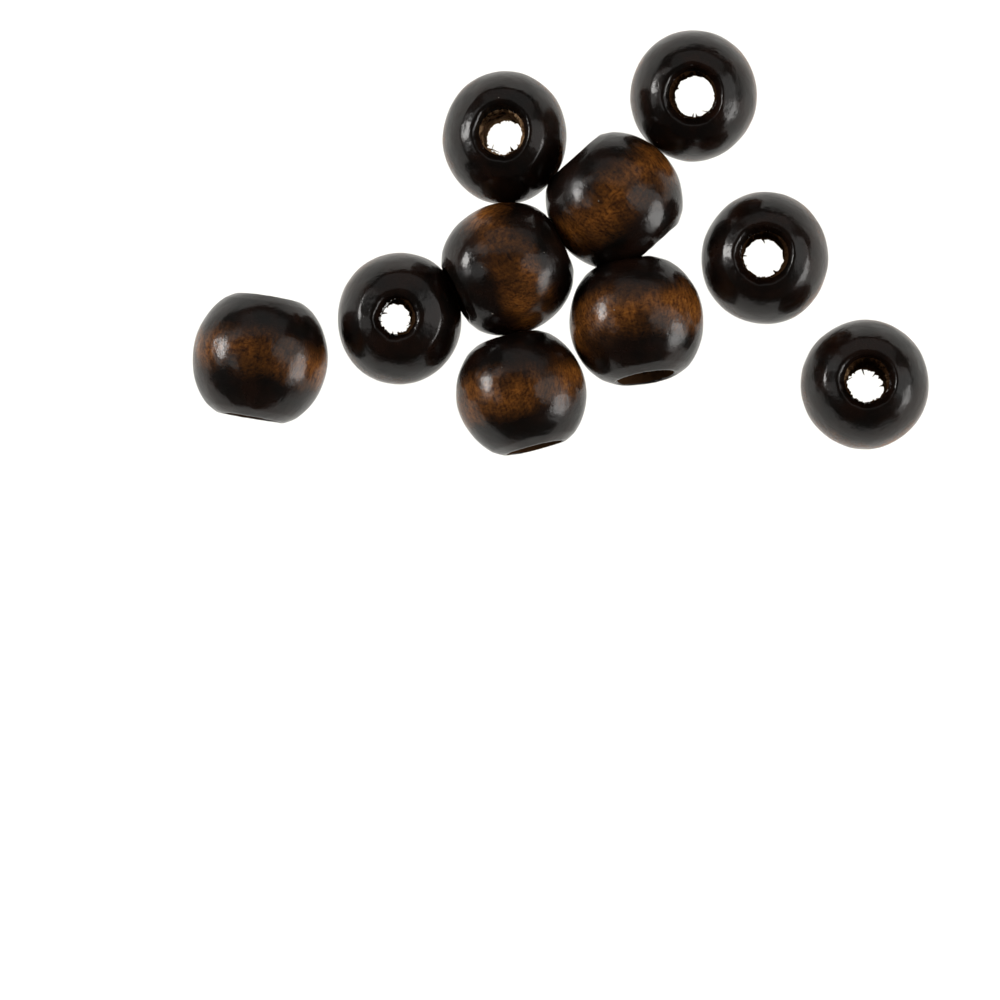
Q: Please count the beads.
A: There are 10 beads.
